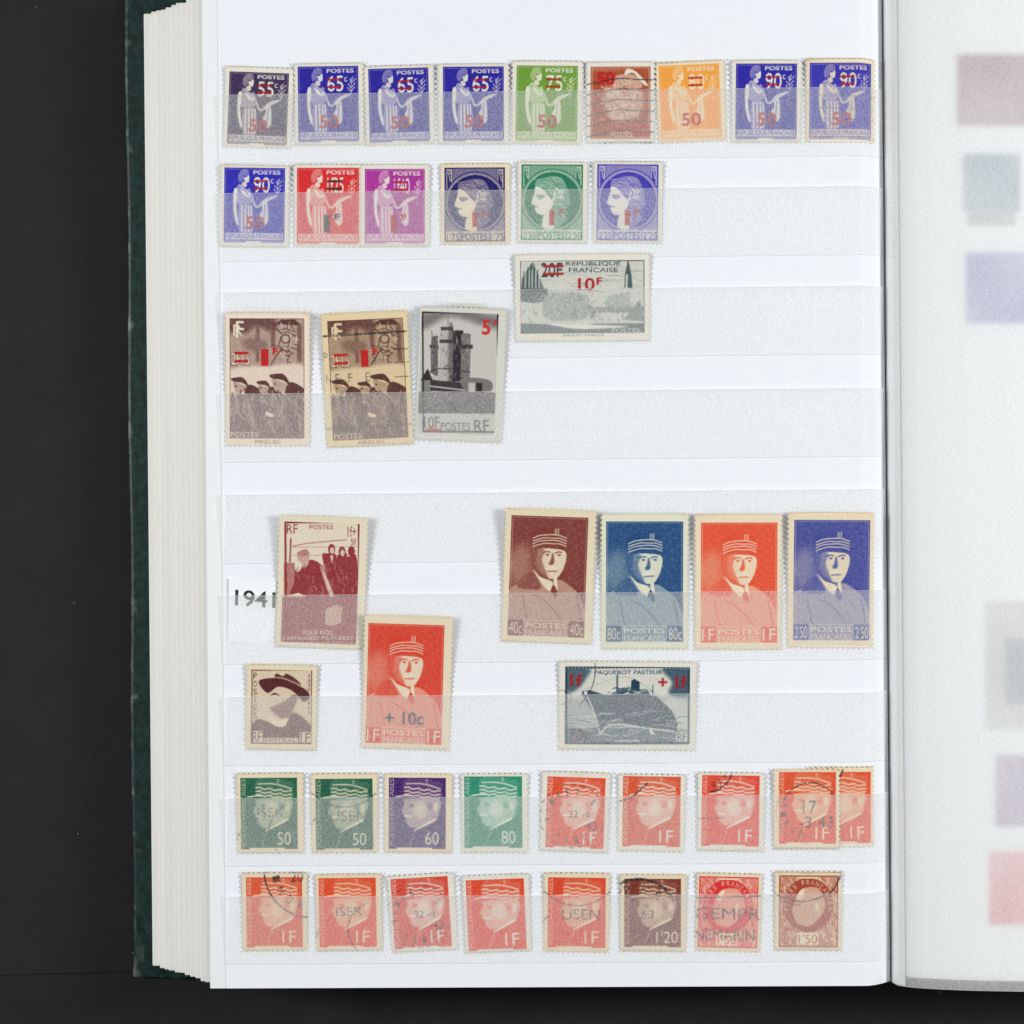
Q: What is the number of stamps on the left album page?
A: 44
